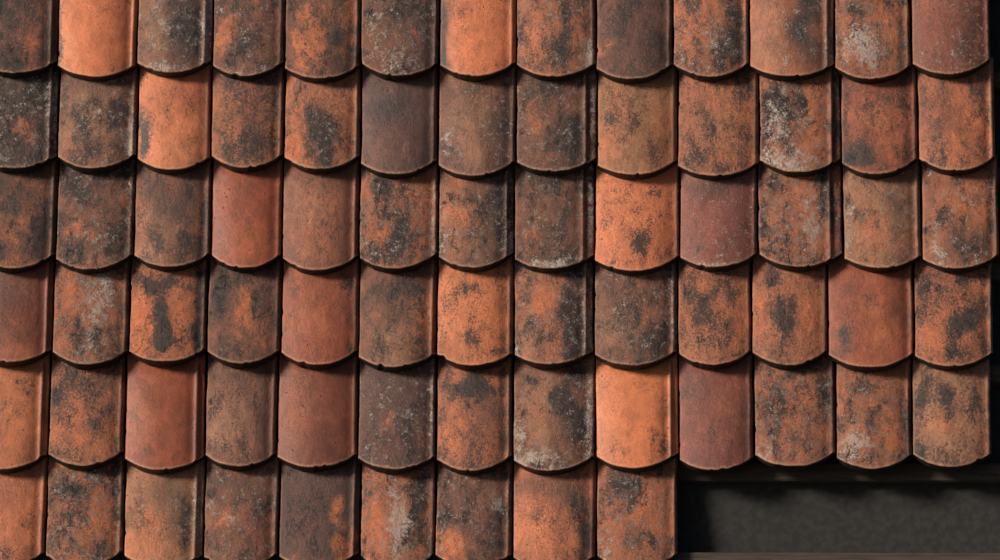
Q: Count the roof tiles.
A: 74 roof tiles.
